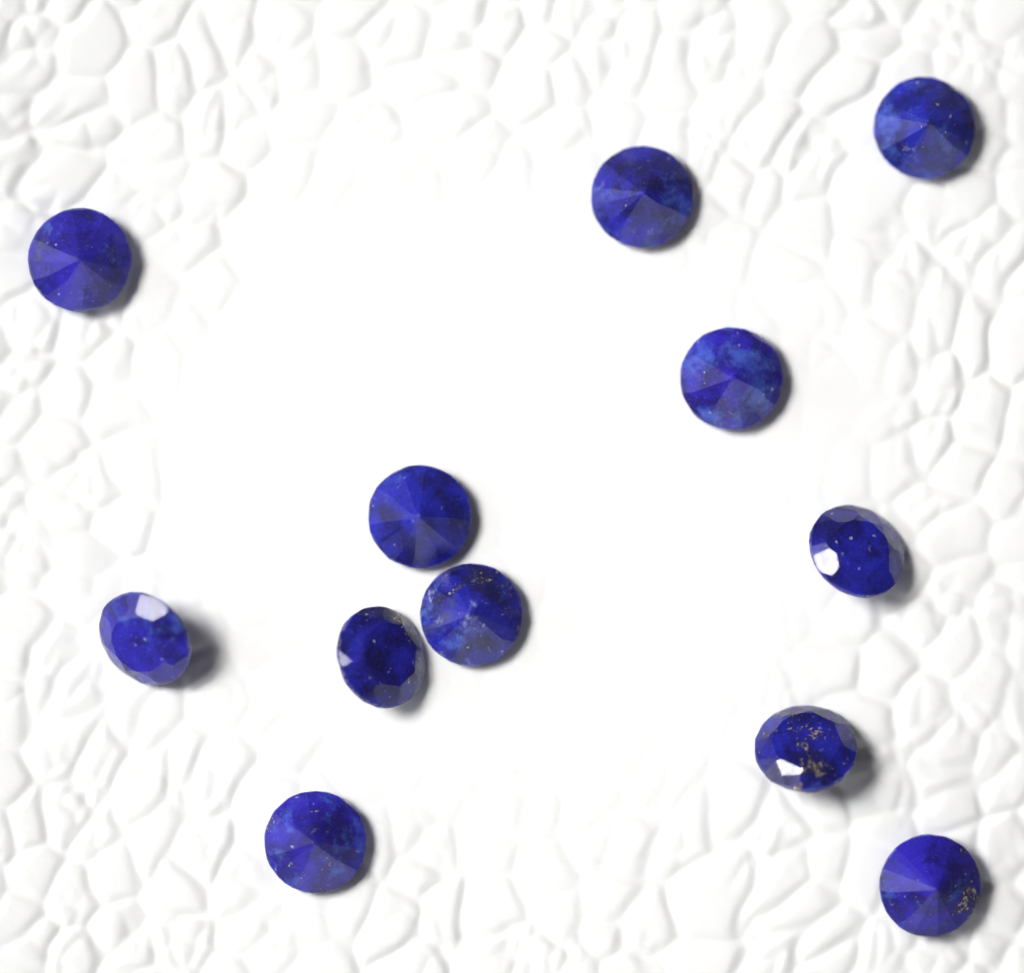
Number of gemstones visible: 12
